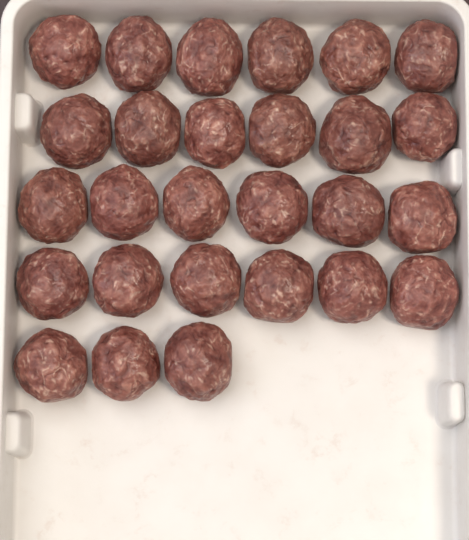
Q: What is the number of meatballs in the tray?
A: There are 27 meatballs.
